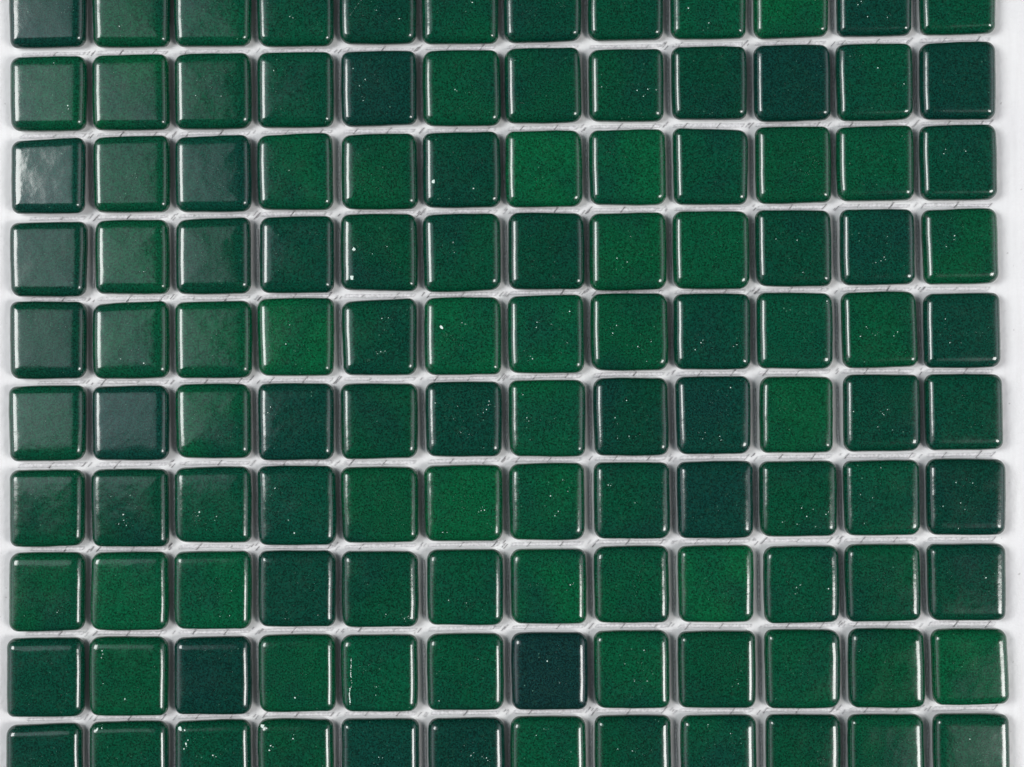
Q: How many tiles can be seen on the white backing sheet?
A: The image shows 120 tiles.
